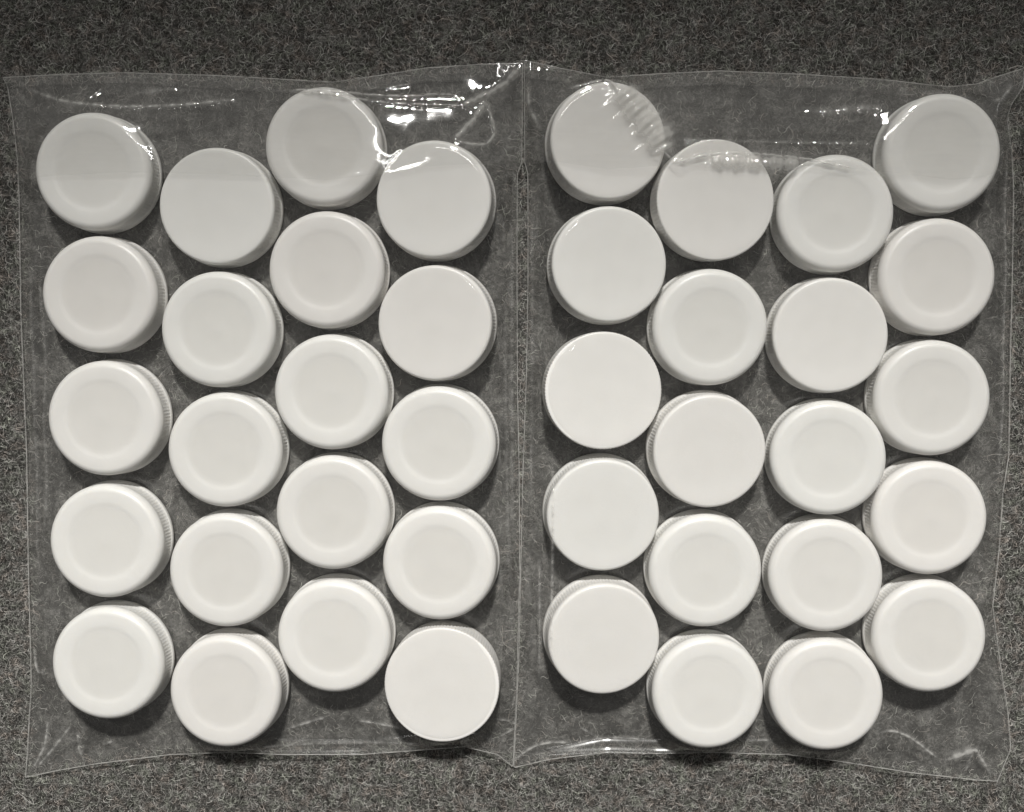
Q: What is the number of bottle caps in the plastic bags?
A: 40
